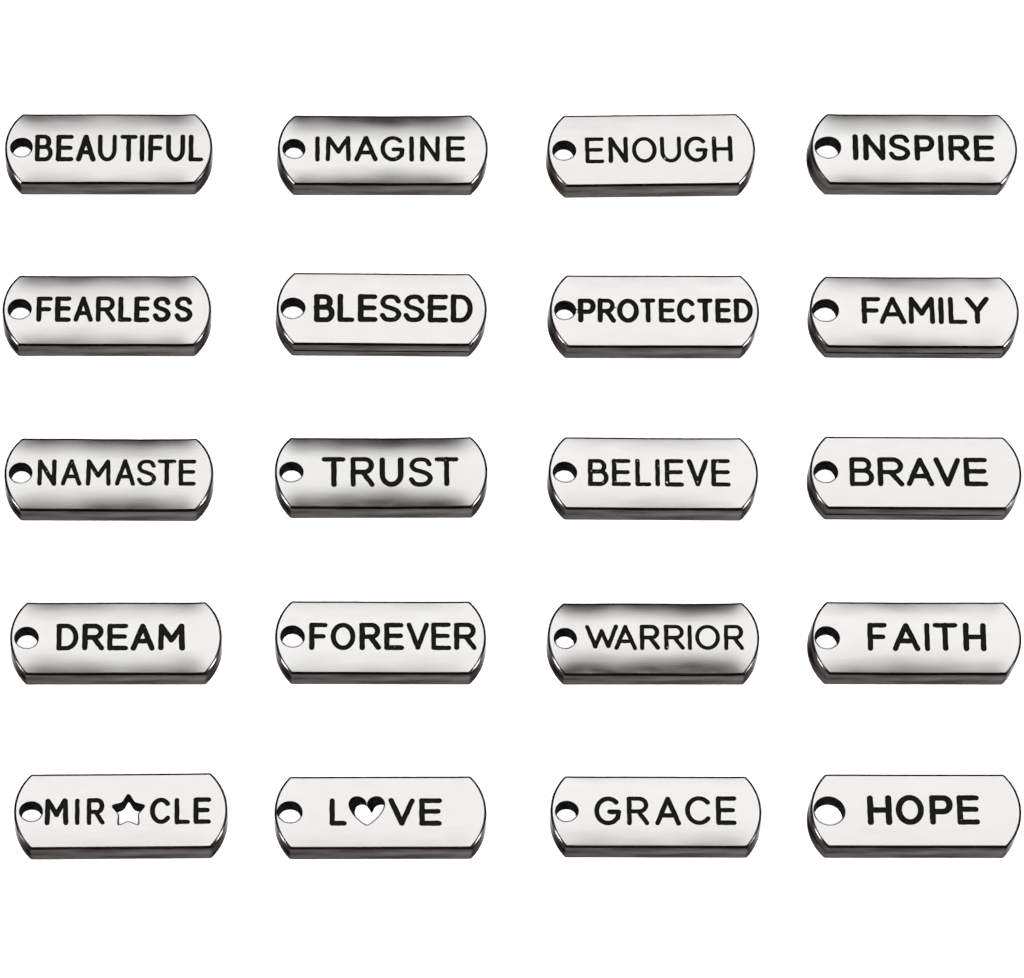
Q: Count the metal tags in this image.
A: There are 20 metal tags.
